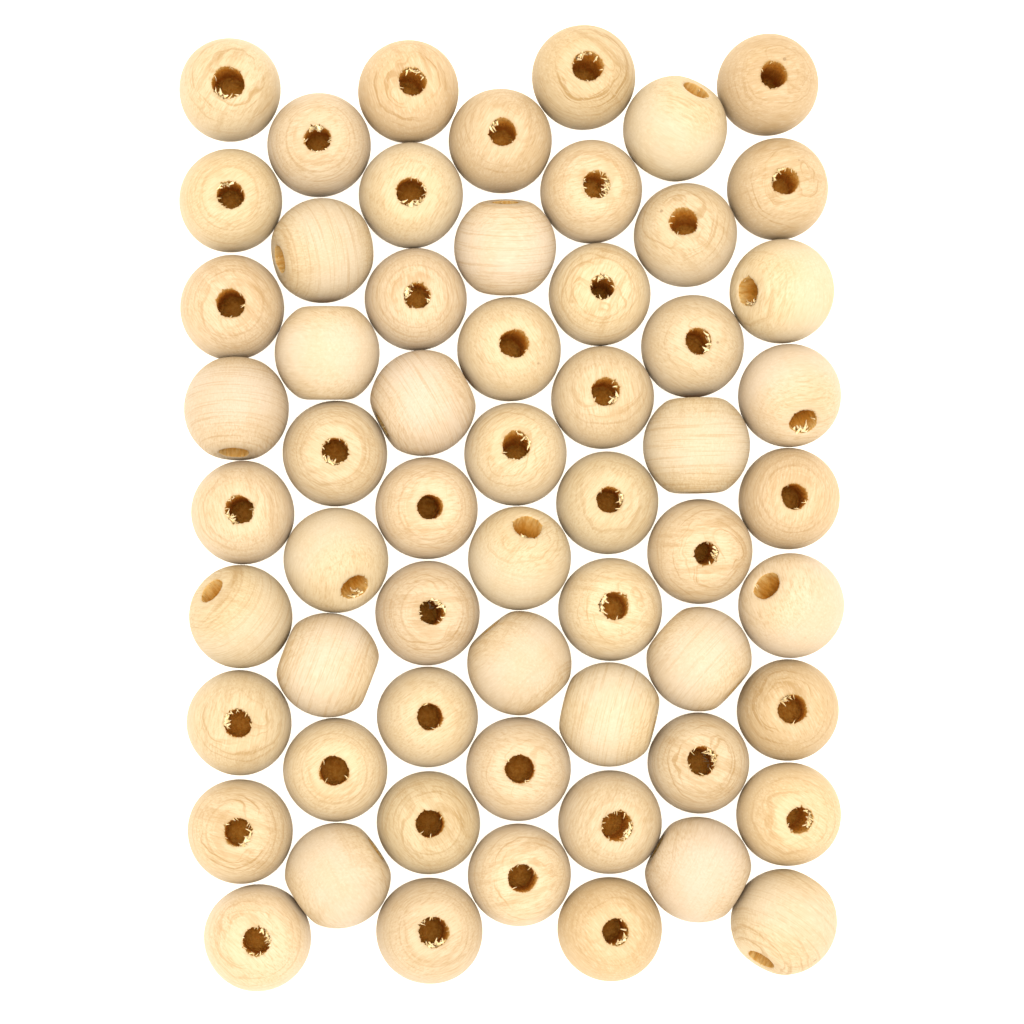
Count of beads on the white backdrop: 60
